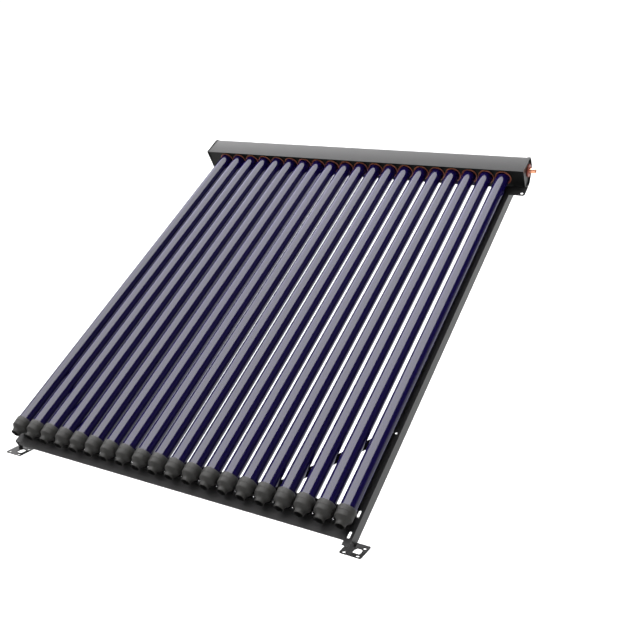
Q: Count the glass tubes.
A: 20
